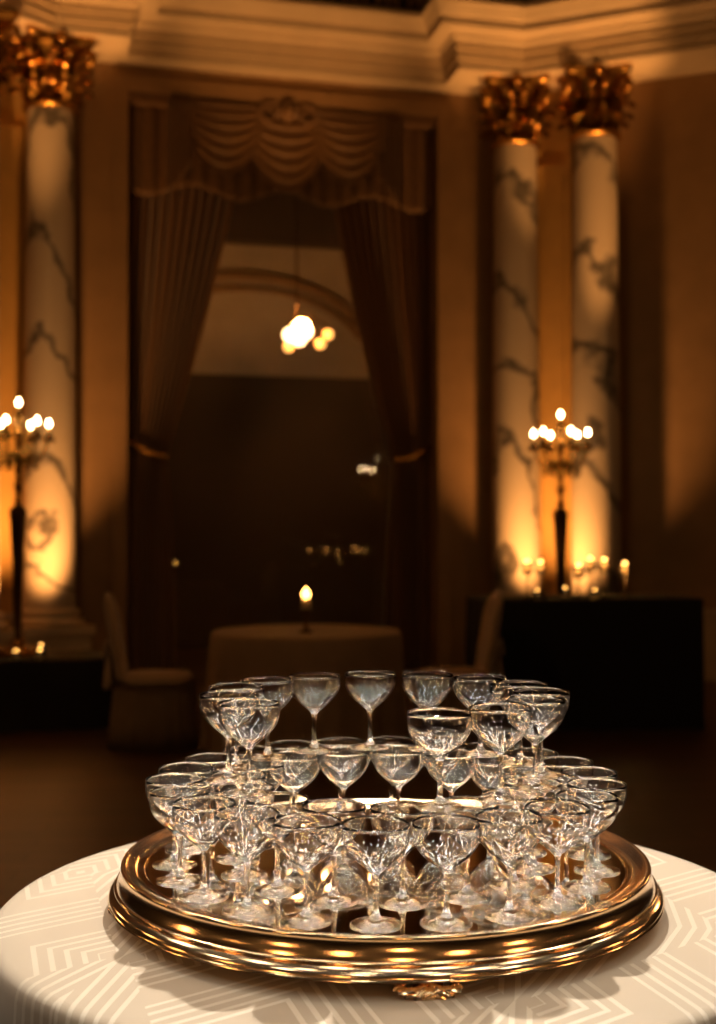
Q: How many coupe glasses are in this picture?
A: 50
